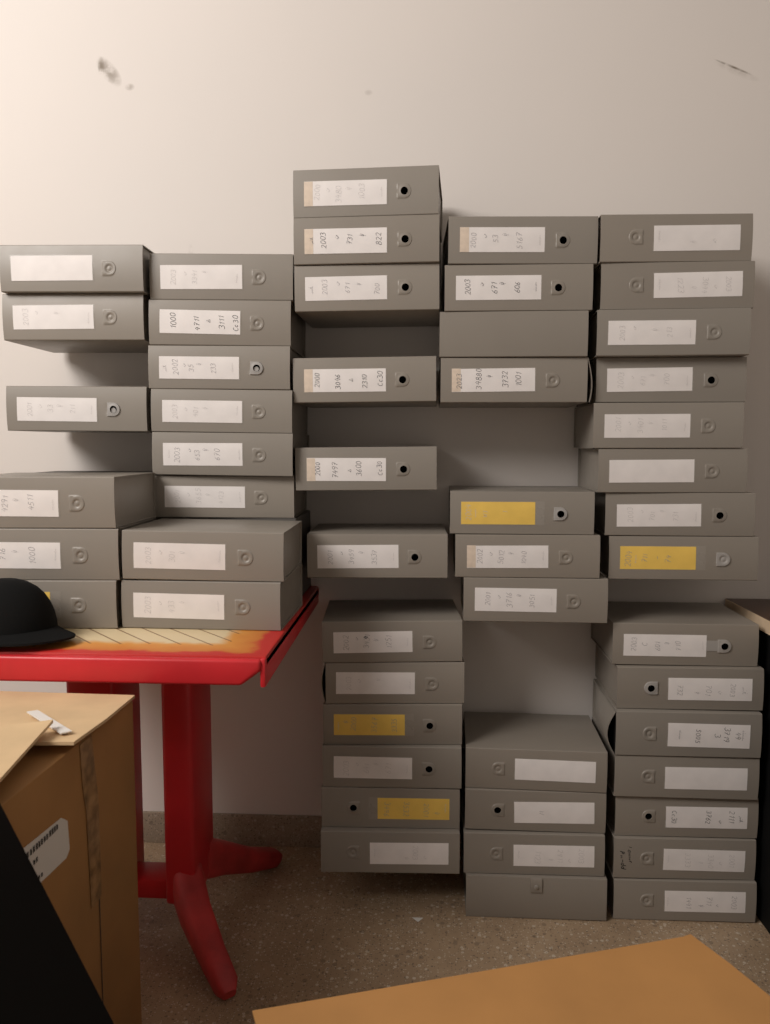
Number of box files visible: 52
